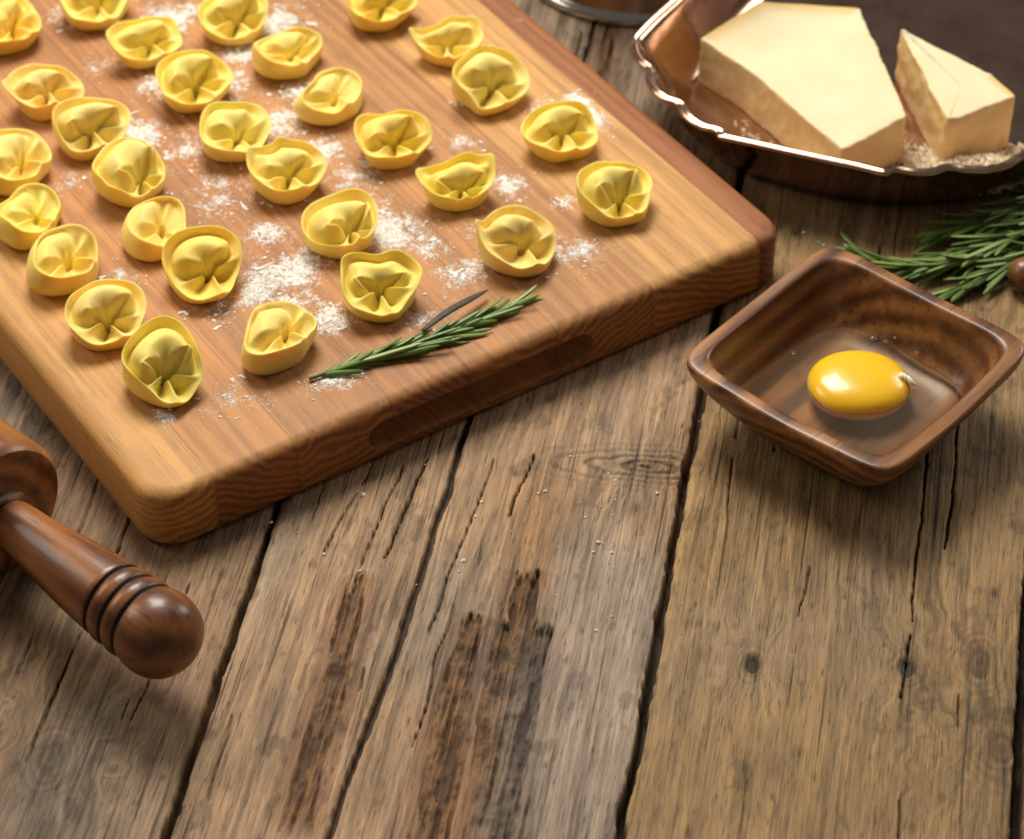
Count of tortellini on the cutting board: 30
